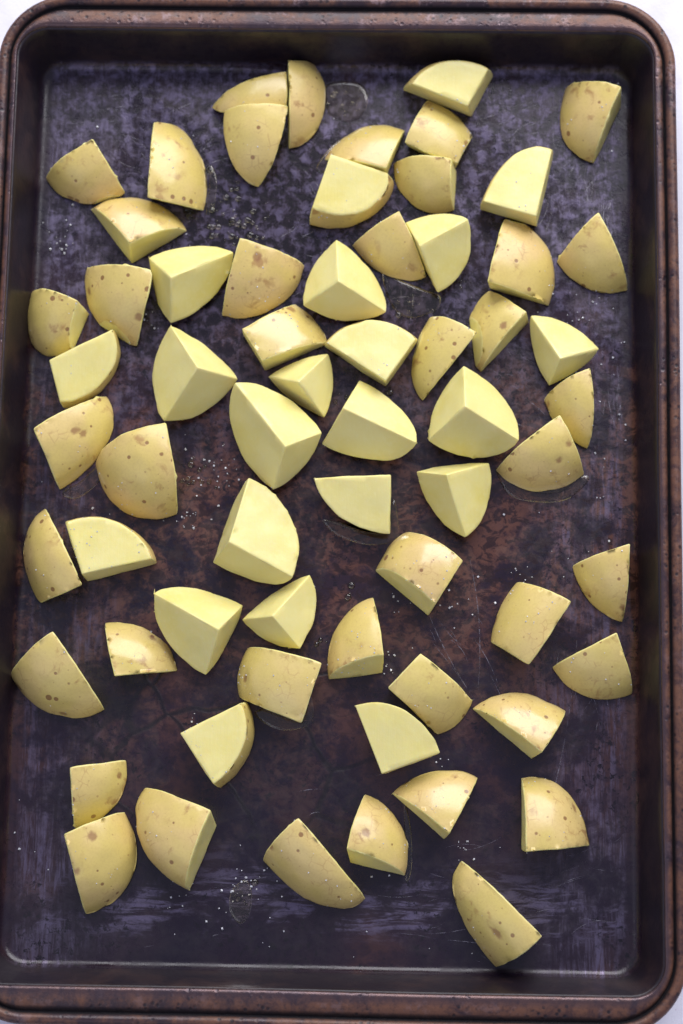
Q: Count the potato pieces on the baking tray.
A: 64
